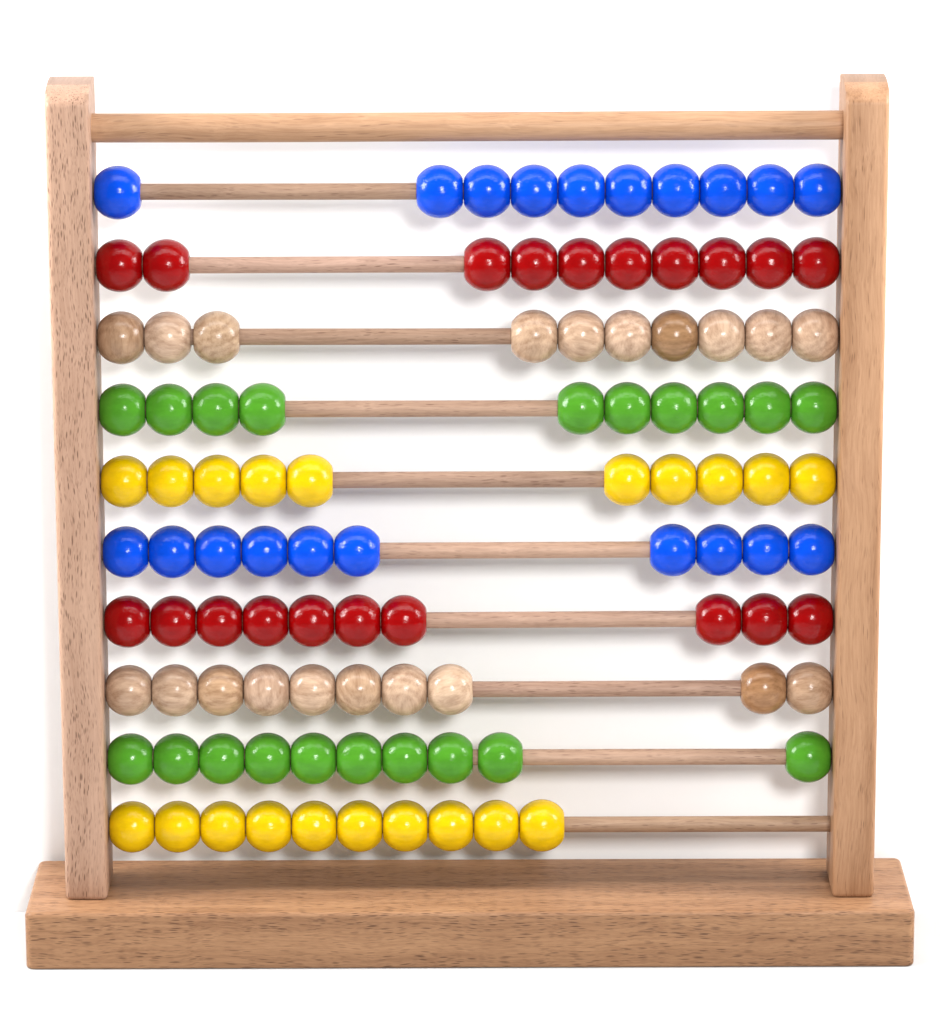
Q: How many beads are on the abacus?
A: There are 100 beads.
